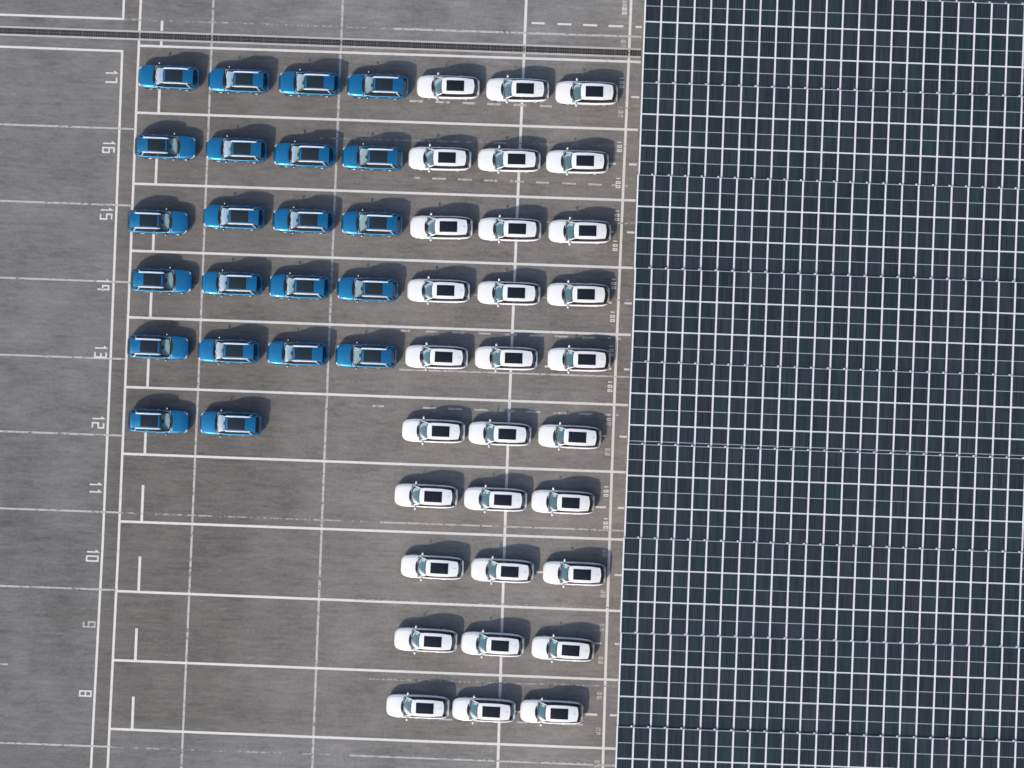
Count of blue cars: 22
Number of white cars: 30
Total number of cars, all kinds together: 52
